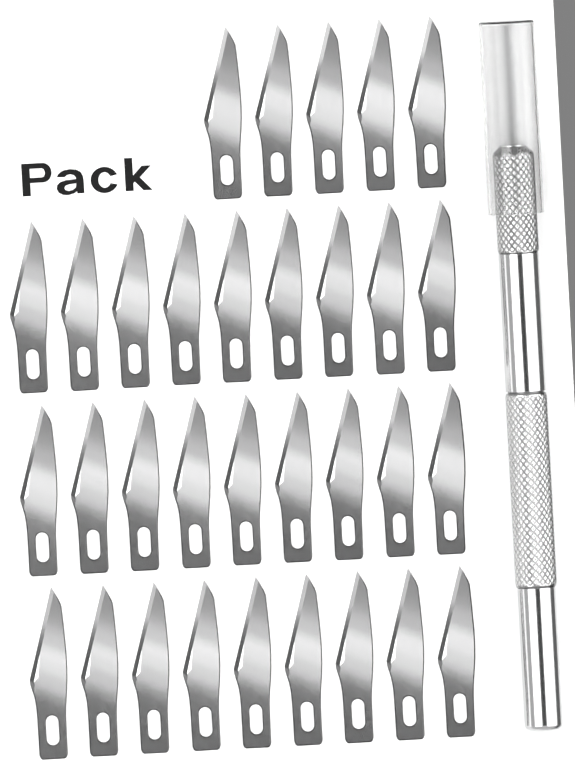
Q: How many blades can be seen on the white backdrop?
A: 32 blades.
